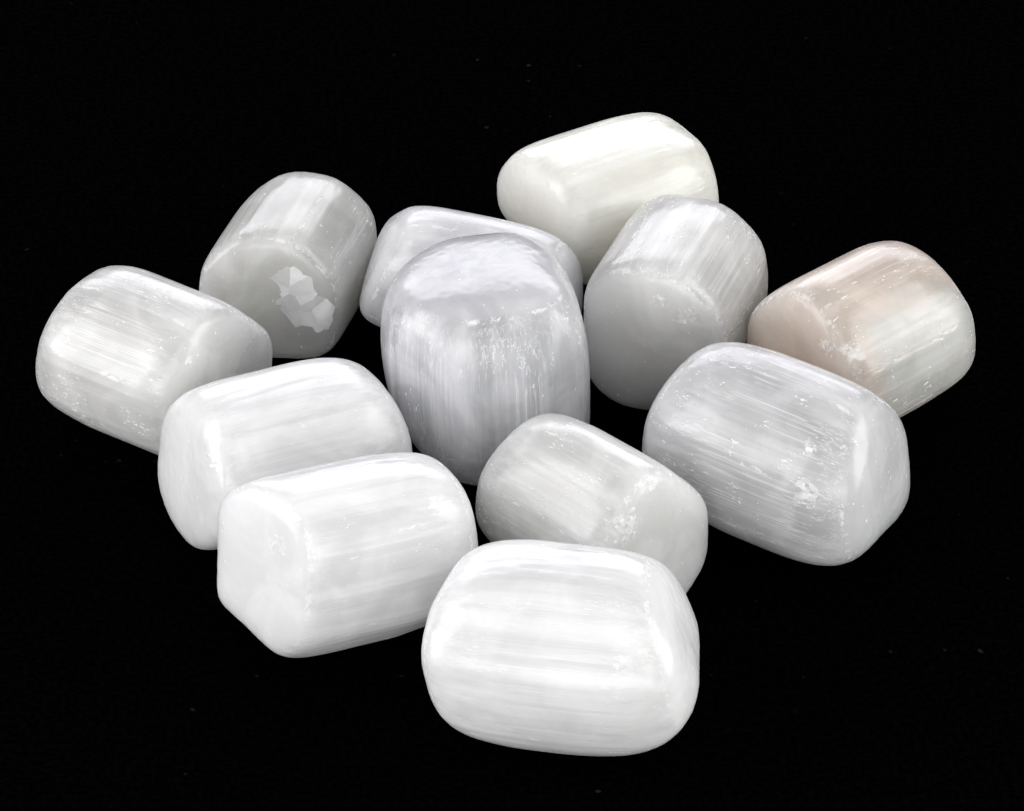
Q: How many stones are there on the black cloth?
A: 12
